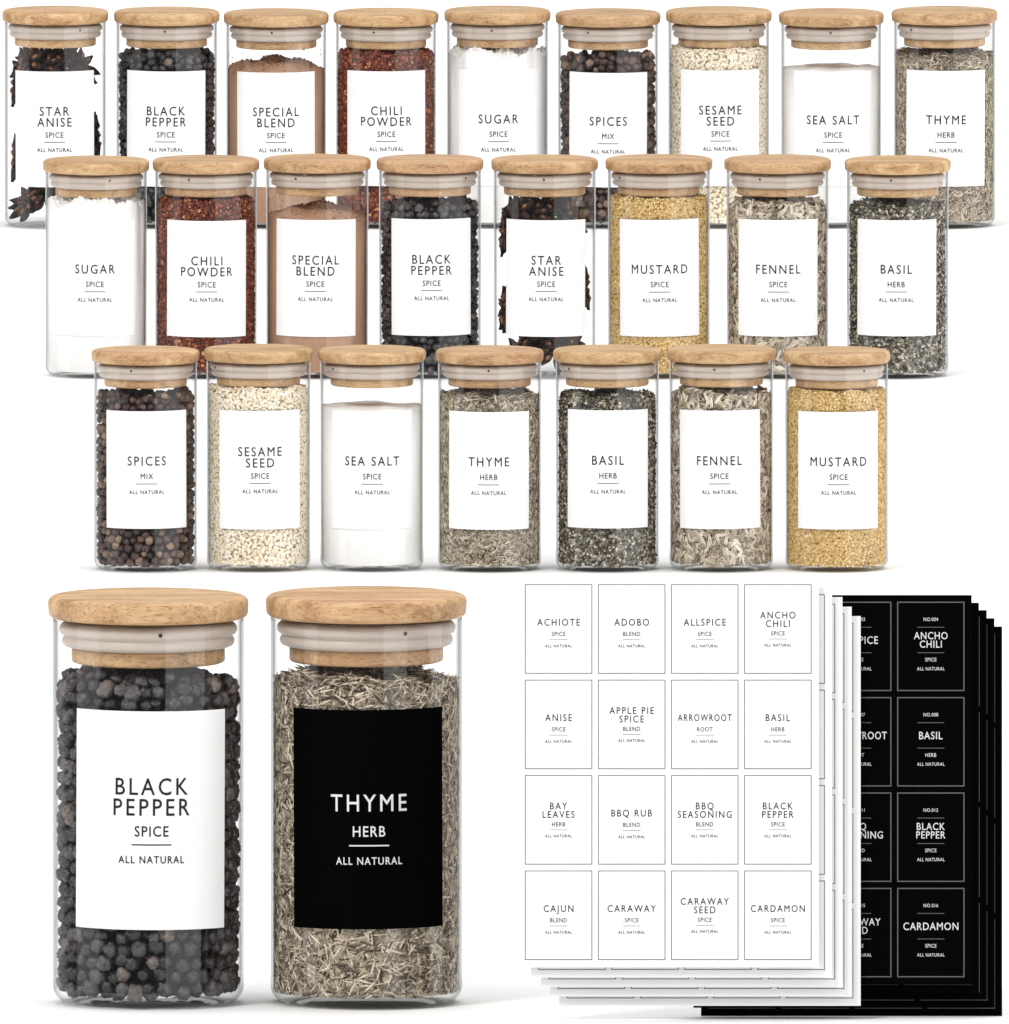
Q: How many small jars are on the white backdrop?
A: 24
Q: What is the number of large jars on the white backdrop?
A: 2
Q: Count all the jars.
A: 26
